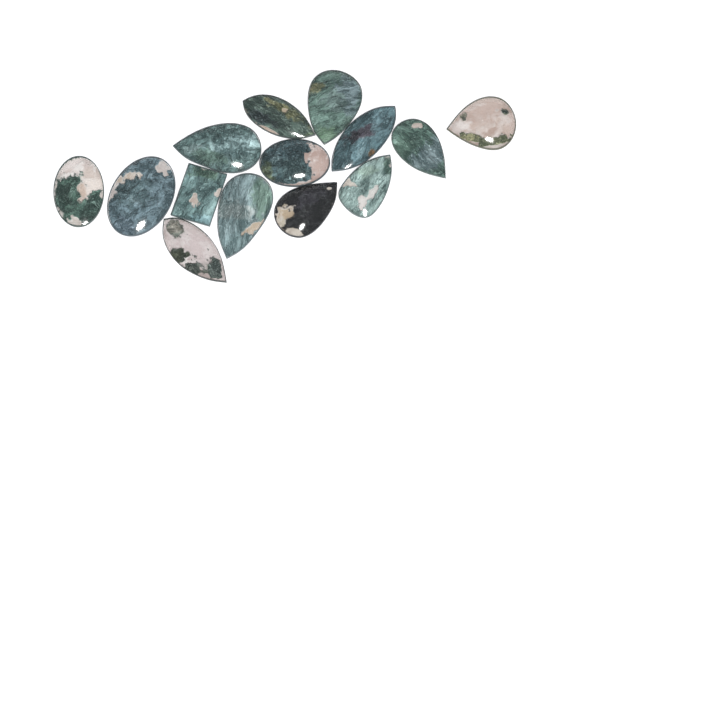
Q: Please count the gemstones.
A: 14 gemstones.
